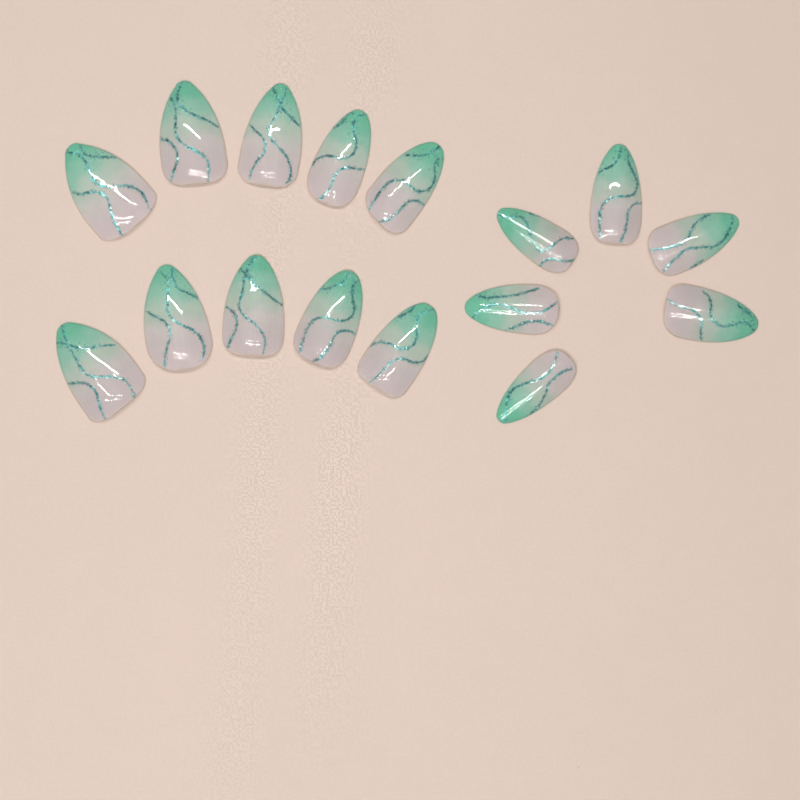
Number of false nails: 16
